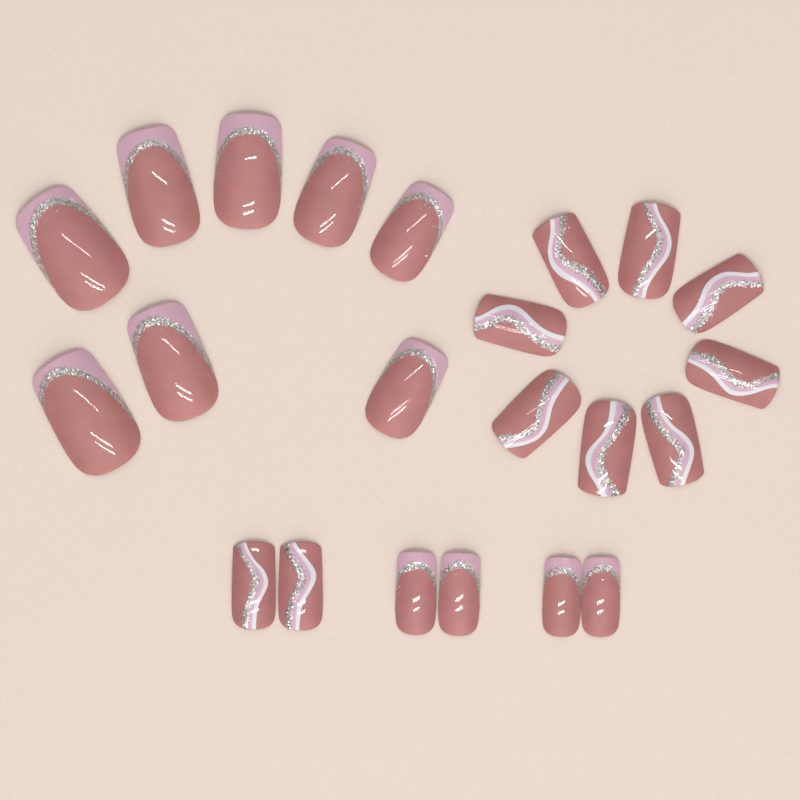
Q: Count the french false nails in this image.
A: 12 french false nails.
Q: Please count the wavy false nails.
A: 10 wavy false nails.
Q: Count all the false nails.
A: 22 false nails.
